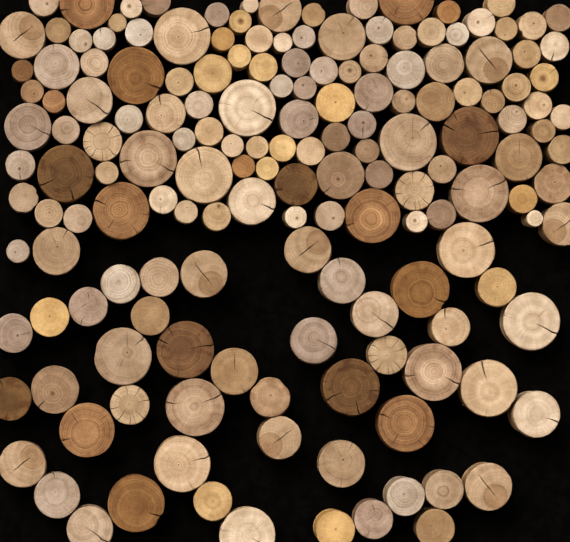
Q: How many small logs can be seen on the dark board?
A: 83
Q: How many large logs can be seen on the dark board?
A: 83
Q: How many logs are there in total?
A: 166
